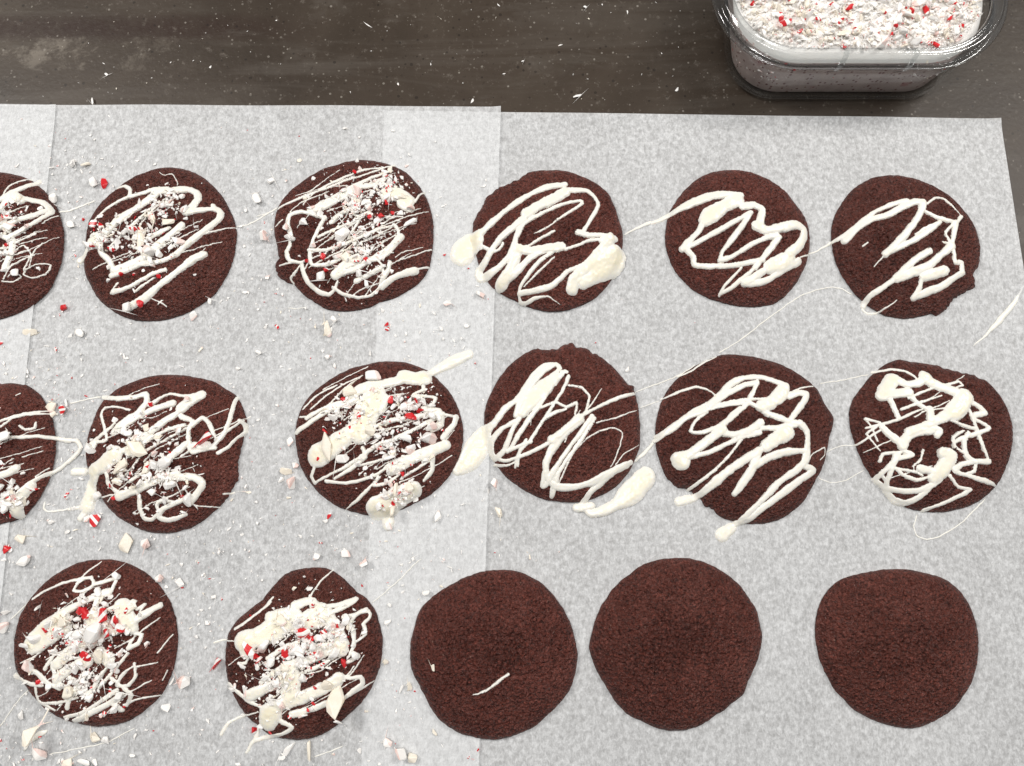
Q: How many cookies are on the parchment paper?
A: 17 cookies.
